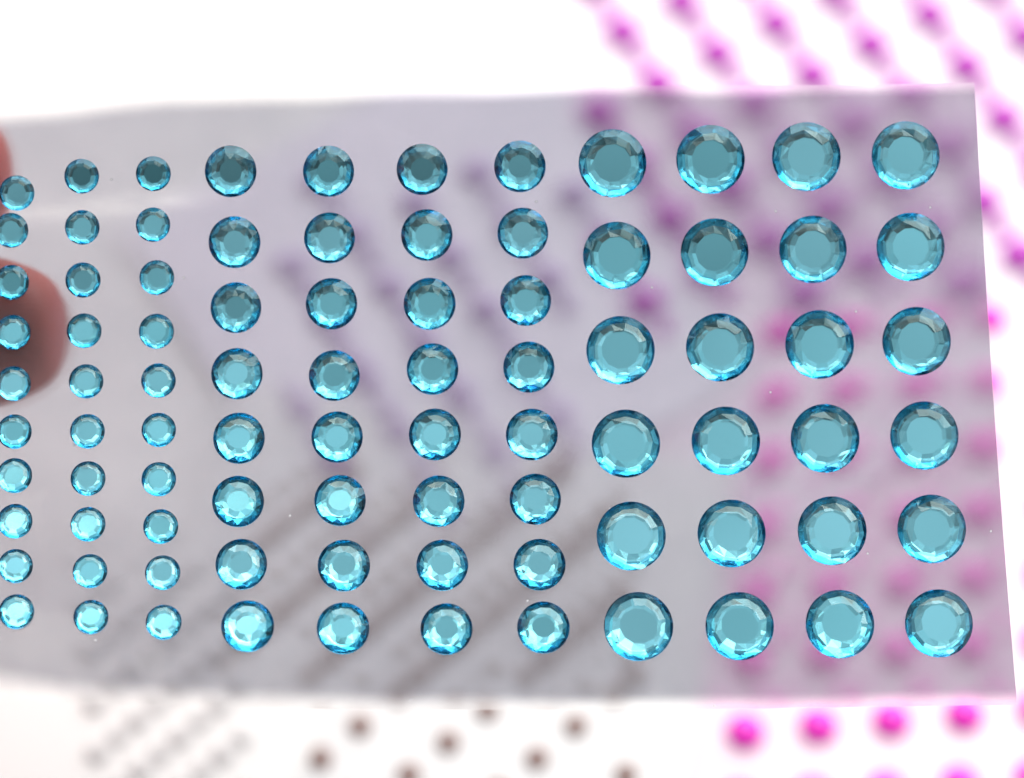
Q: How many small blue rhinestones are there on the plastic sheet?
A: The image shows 30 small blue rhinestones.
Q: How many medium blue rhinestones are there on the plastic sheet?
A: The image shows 32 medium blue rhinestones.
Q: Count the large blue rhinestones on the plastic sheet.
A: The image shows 24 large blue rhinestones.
